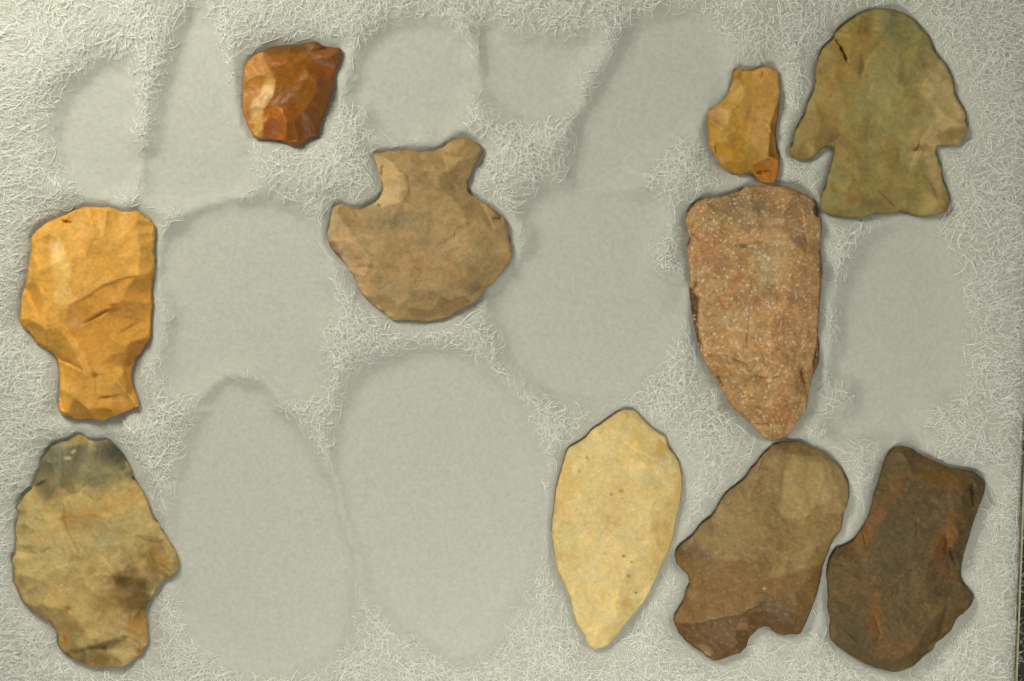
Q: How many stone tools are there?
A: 10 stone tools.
